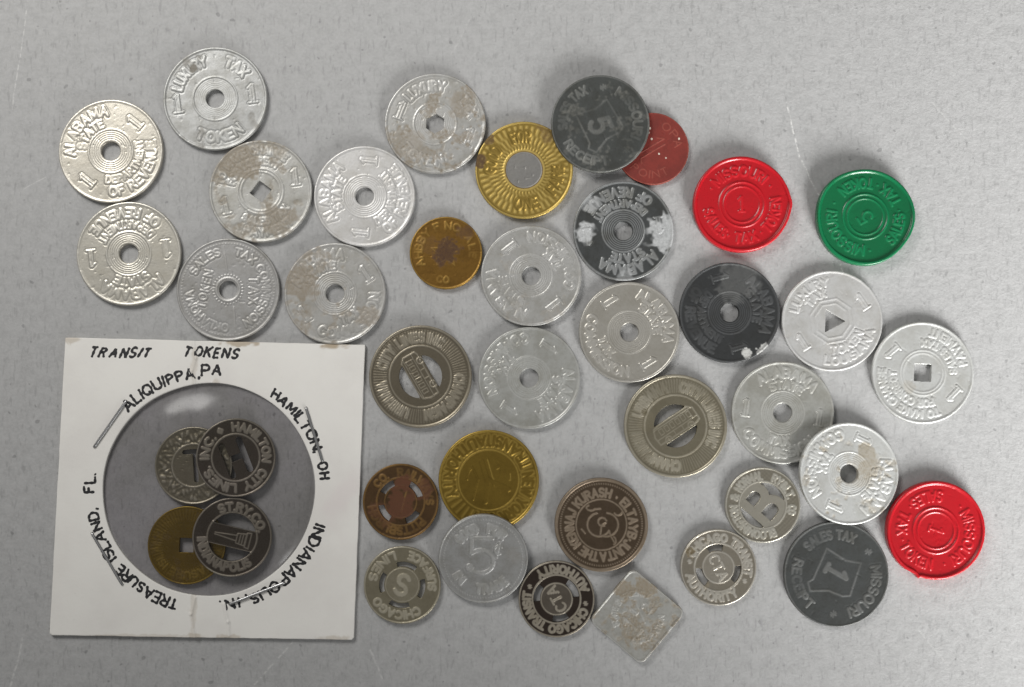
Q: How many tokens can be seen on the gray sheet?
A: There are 40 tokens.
